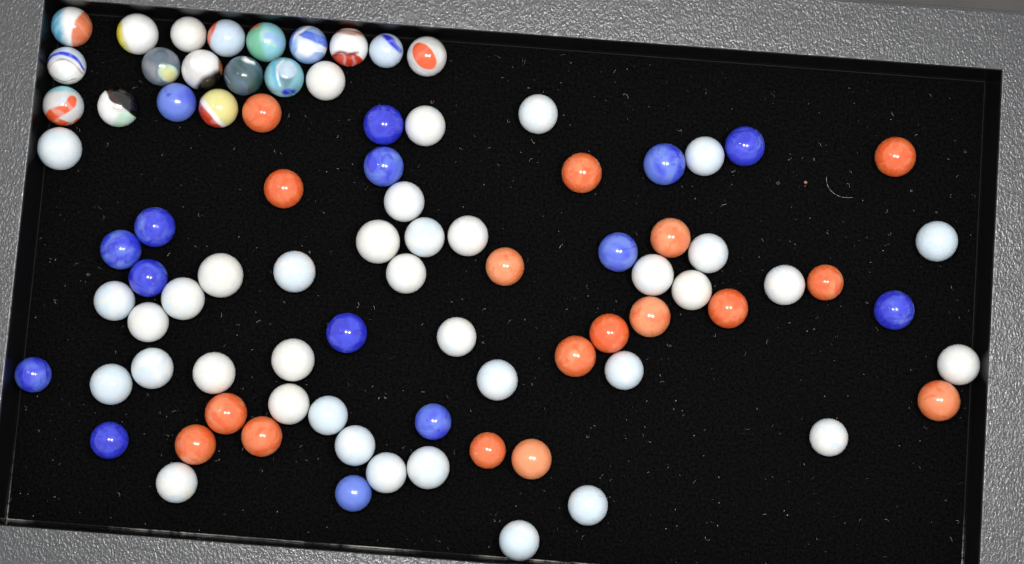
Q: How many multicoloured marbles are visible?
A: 16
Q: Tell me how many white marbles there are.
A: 38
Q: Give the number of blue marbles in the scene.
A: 15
